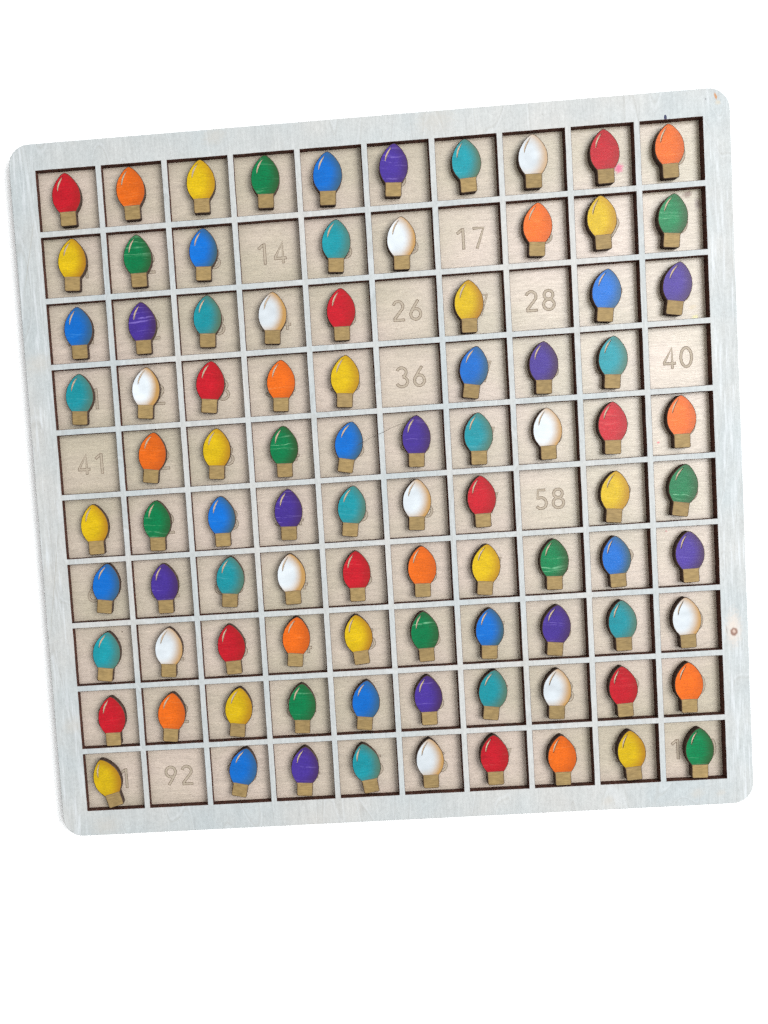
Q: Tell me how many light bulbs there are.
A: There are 91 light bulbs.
